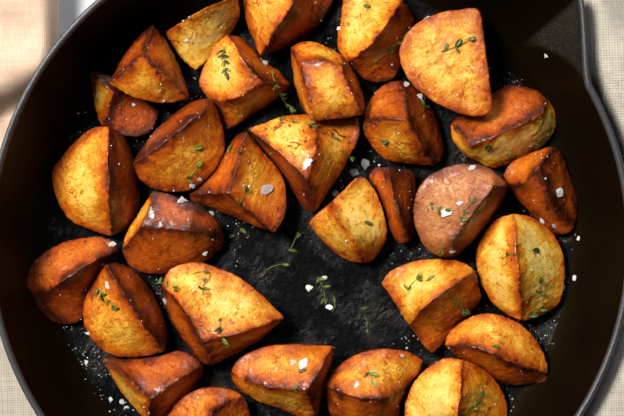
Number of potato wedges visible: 30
